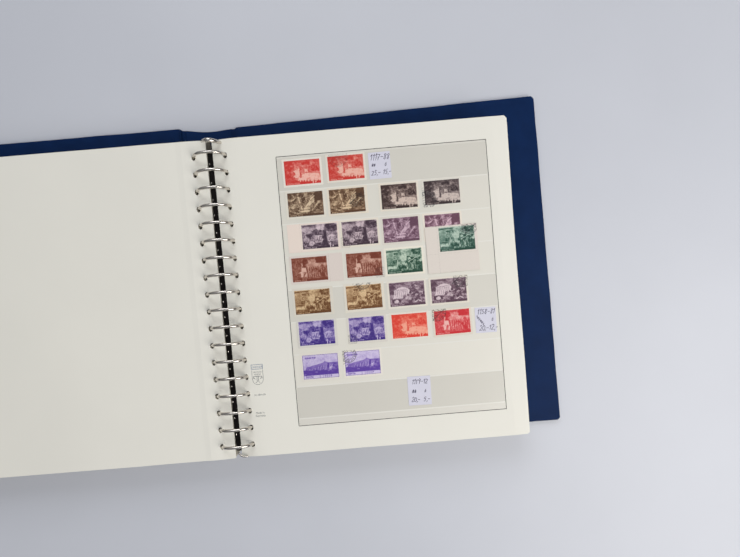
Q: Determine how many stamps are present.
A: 24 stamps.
